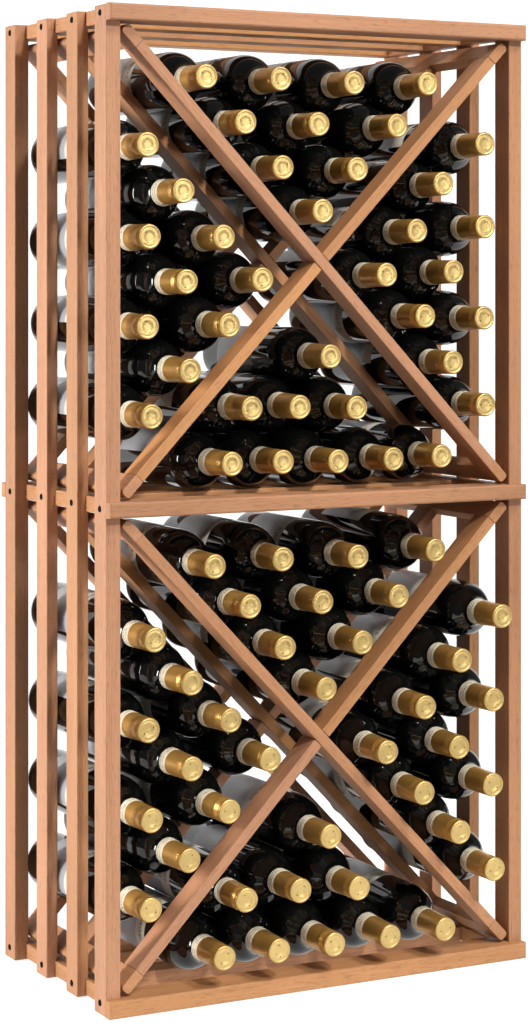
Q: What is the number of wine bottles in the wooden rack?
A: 78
